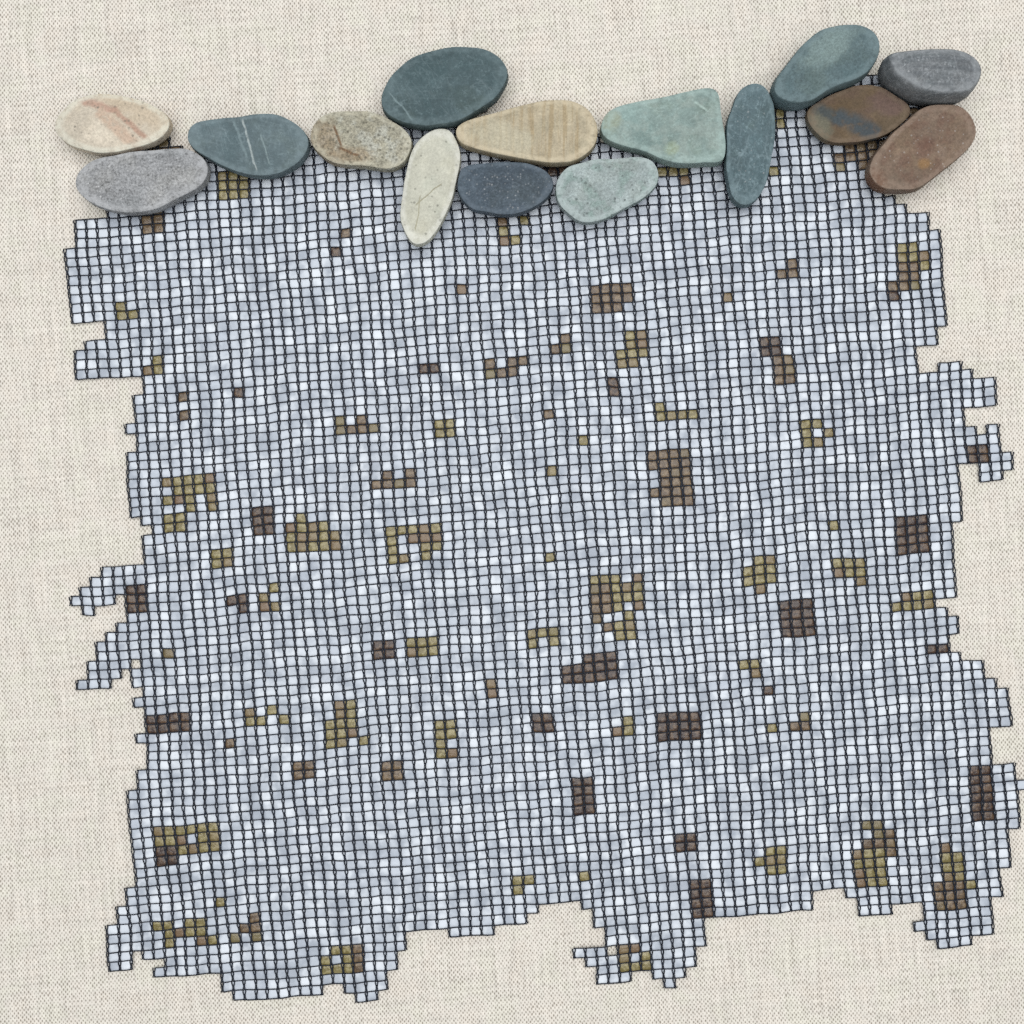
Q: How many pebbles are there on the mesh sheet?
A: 15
